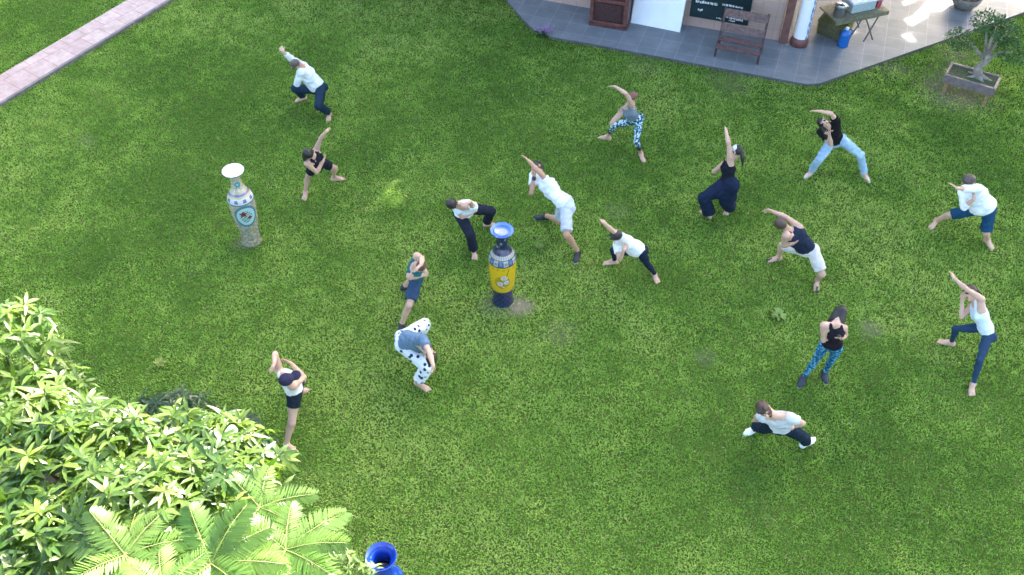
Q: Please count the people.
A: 16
